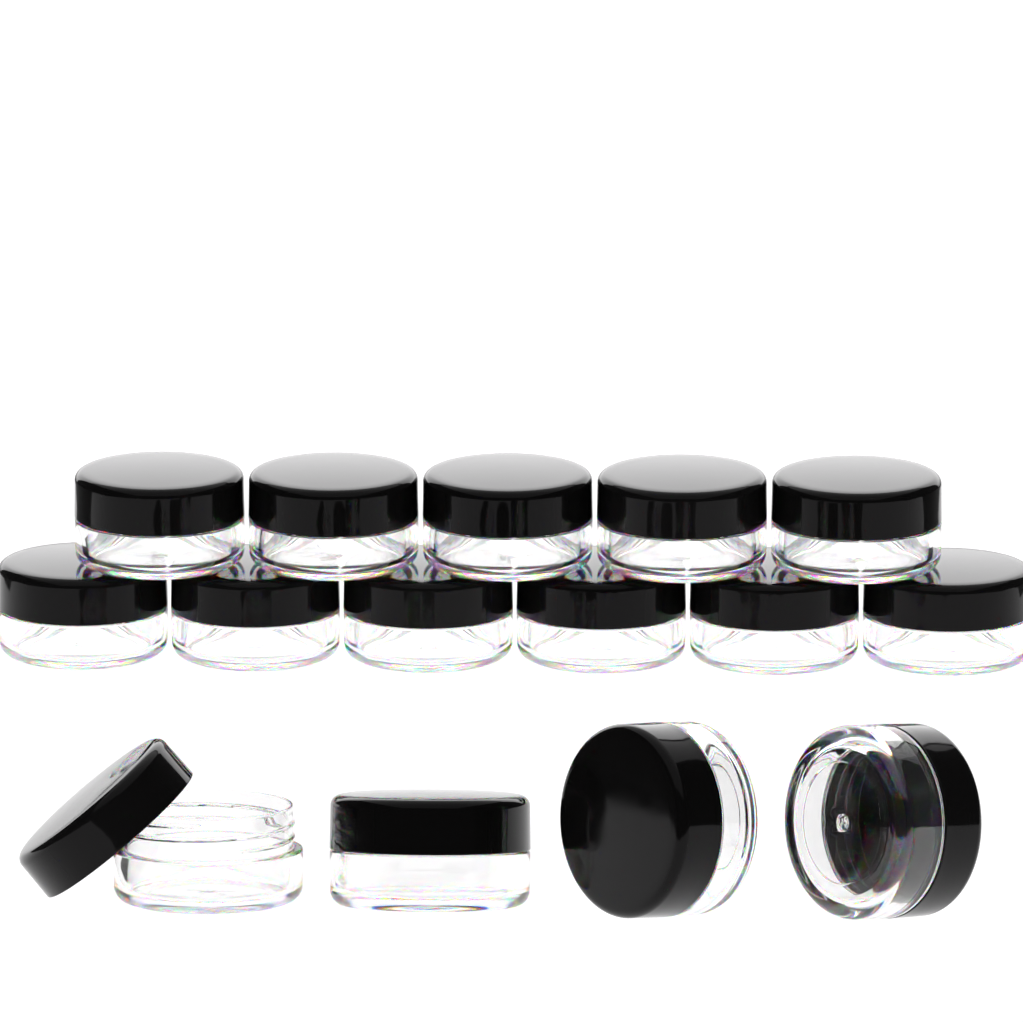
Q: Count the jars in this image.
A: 15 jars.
